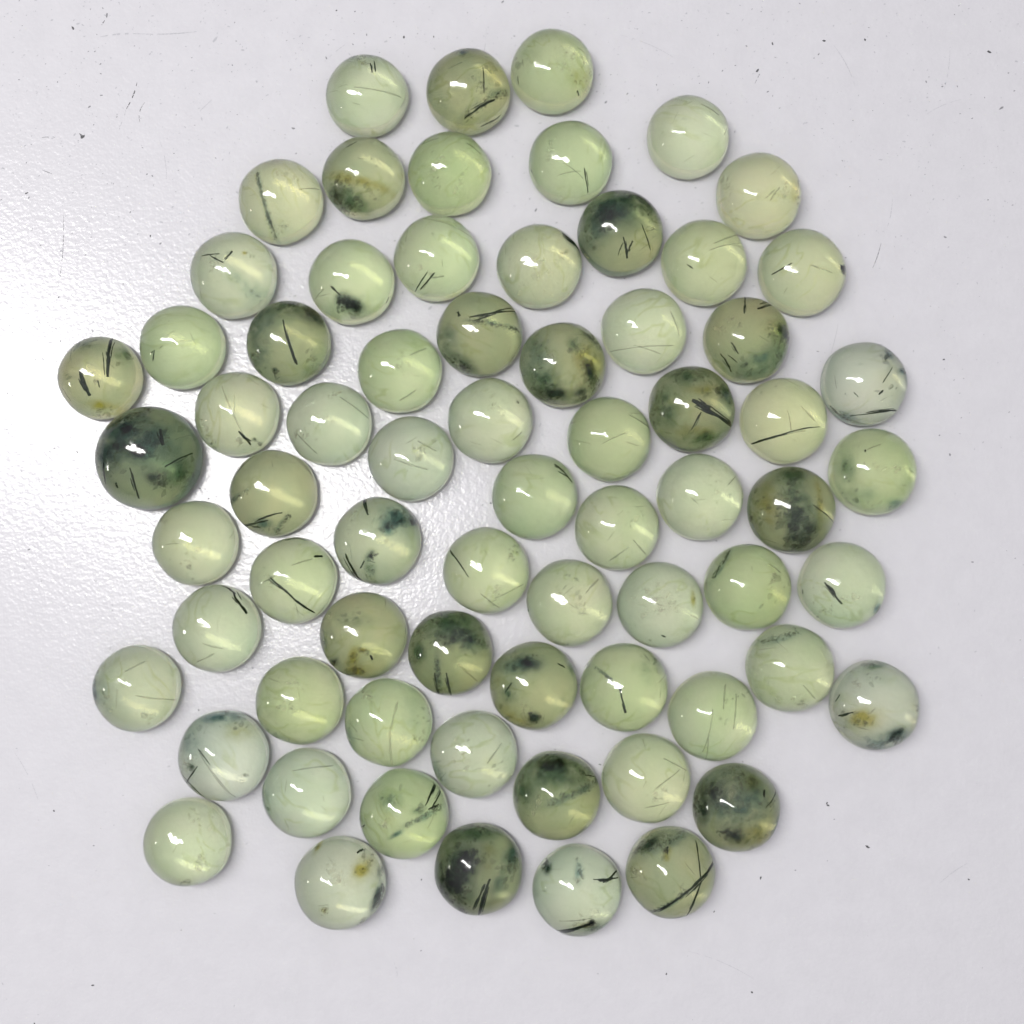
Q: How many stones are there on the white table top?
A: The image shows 70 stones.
